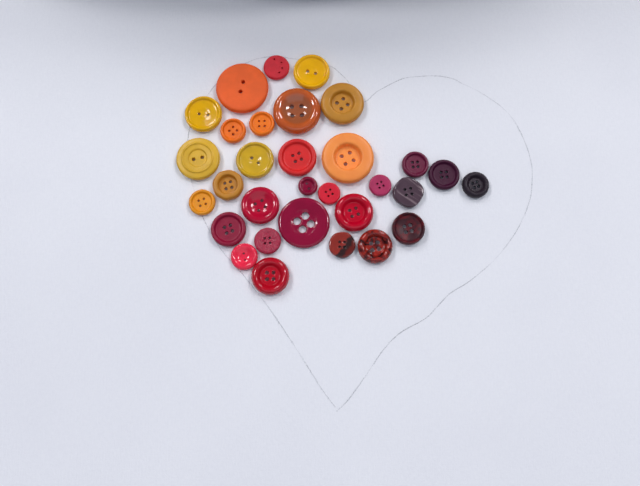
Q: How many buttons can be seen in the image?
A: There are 31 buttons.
